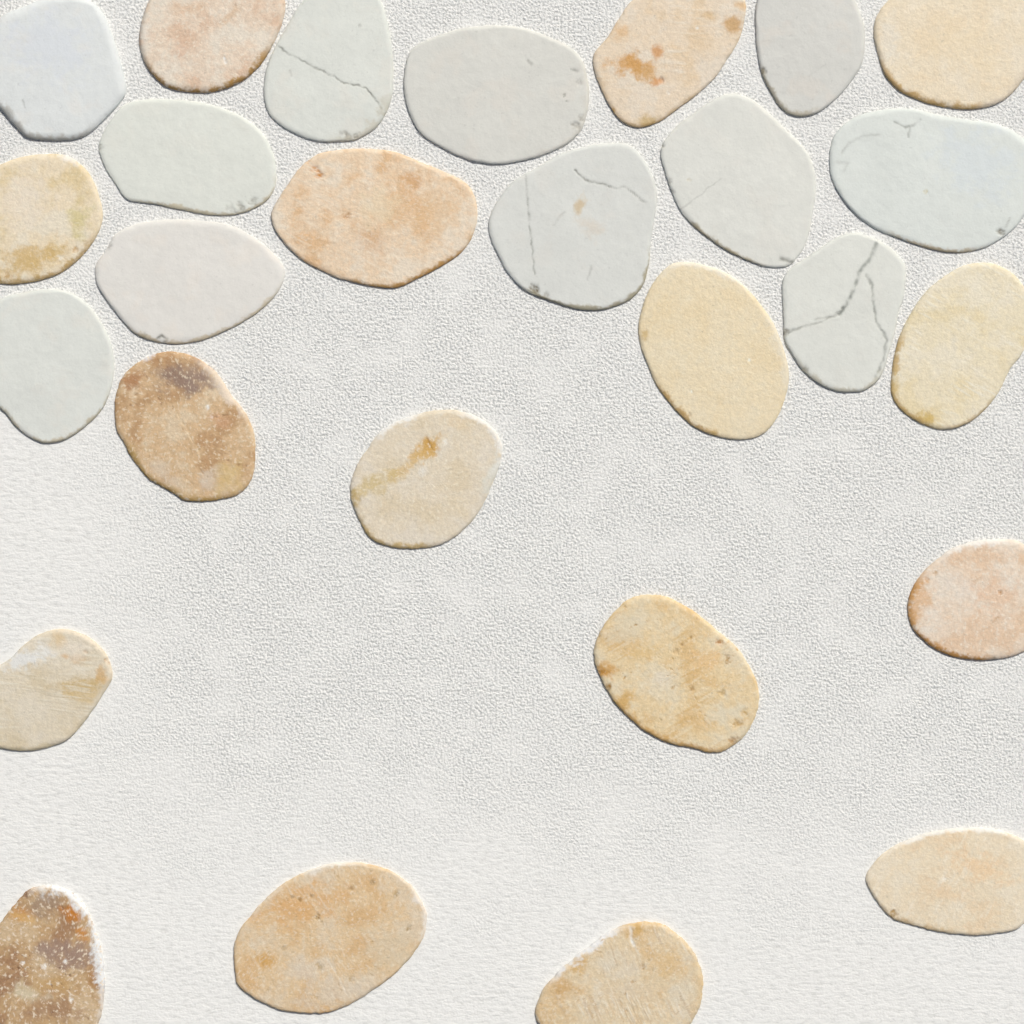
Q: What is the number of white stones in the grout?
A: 11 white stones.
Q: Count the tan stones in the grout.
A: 16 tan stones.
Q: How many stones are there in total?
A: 27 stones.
